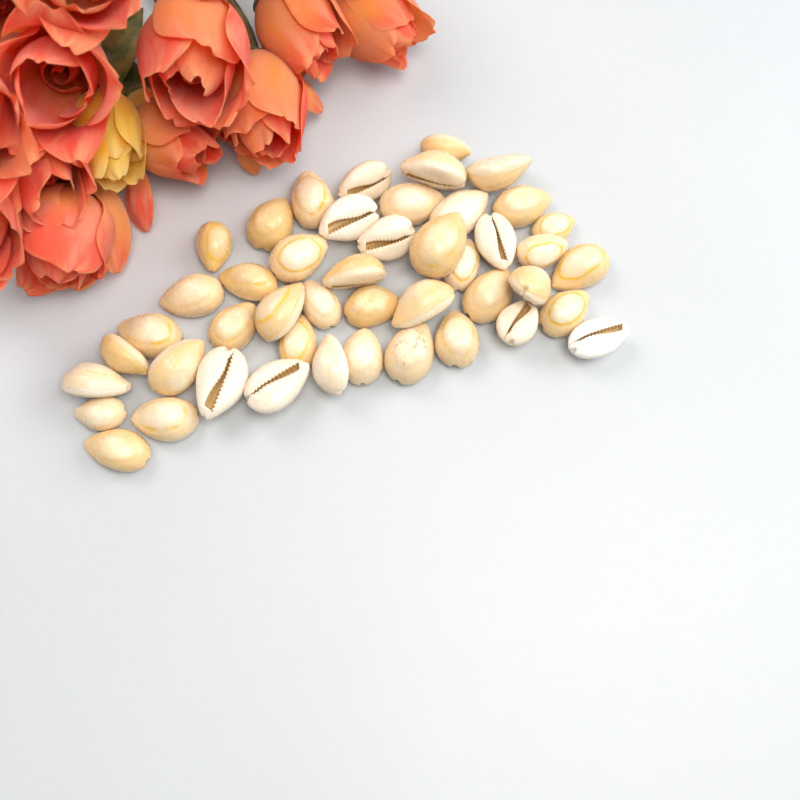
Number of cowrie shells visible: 46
